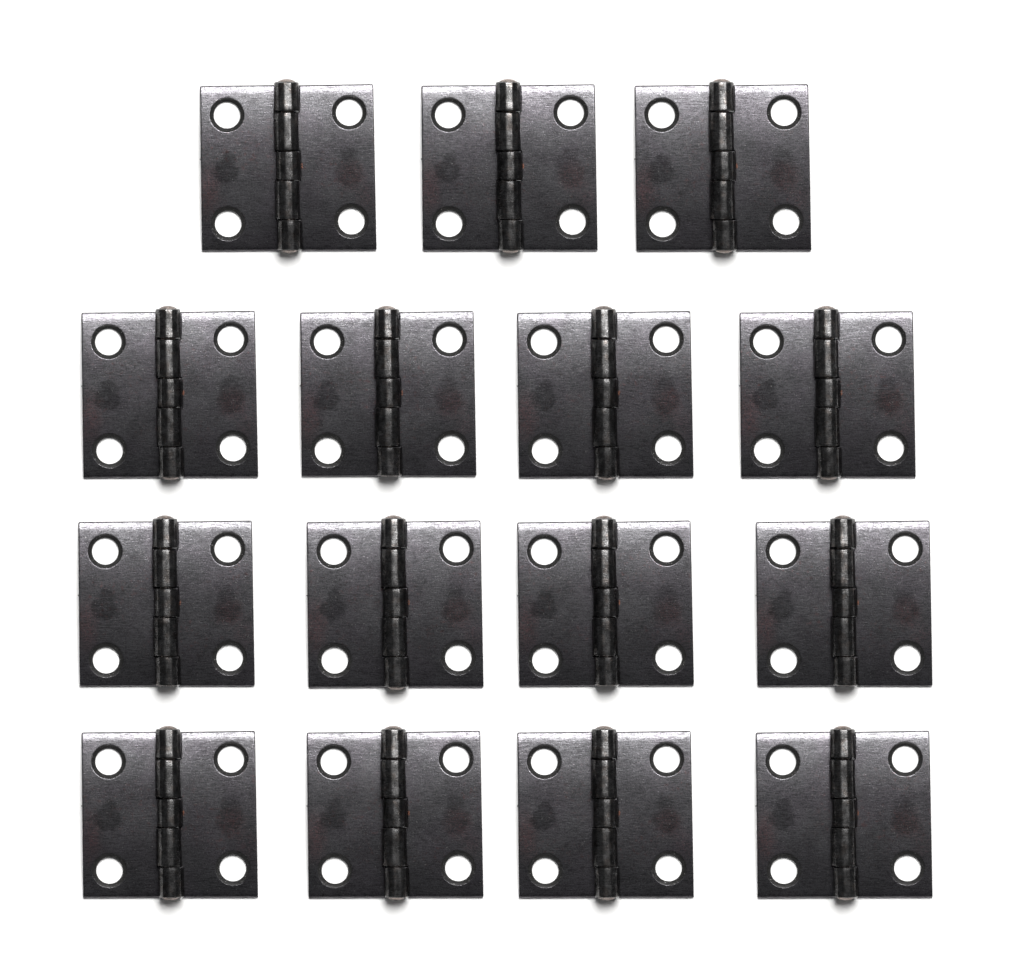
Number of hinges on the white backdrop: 15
